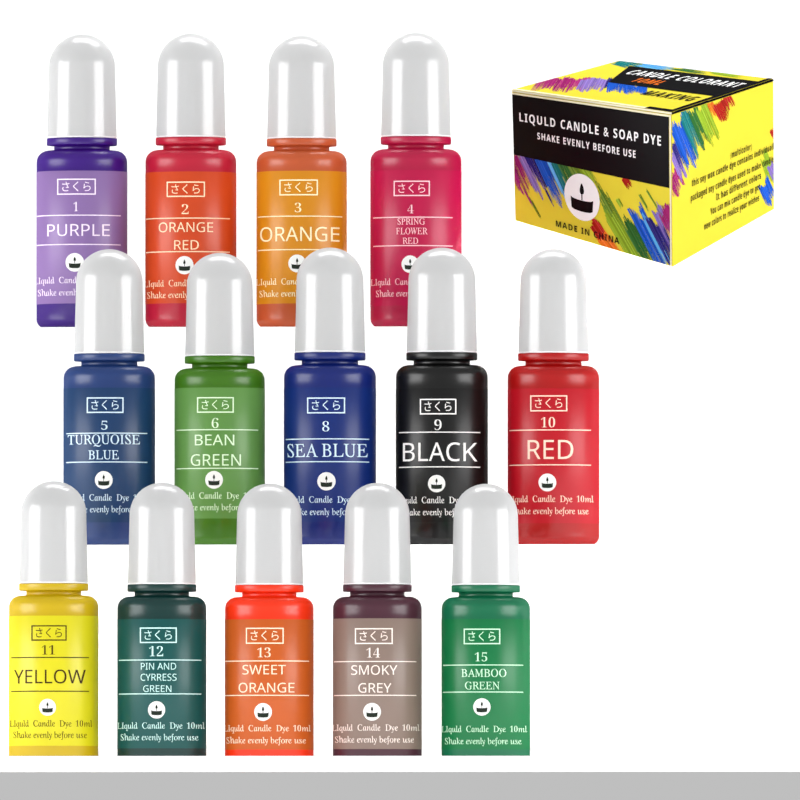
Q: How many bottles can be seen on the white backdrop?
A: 14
